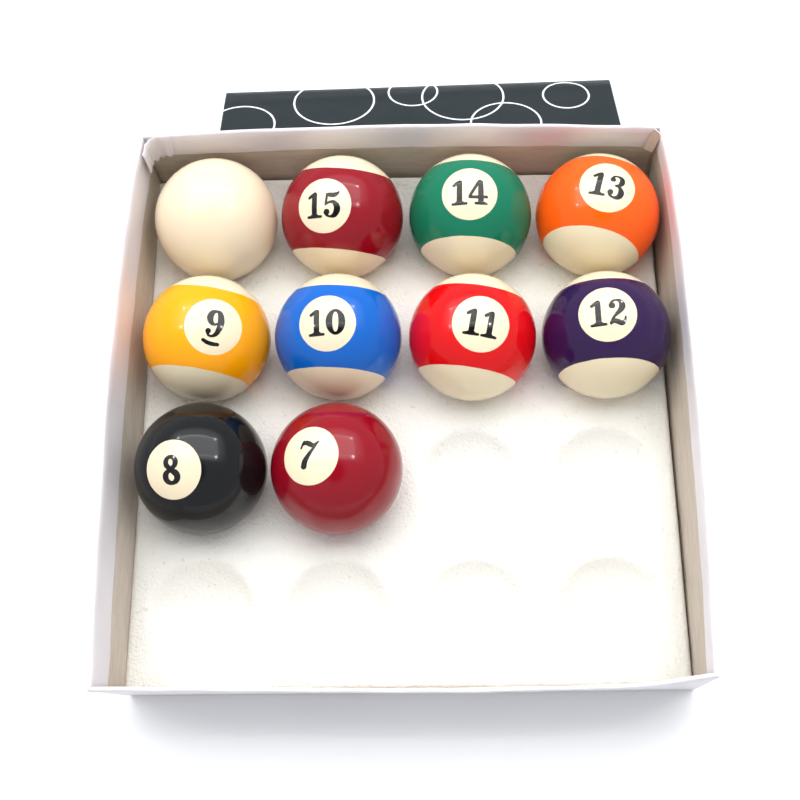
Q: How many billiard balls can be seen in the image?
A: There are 10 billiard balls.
